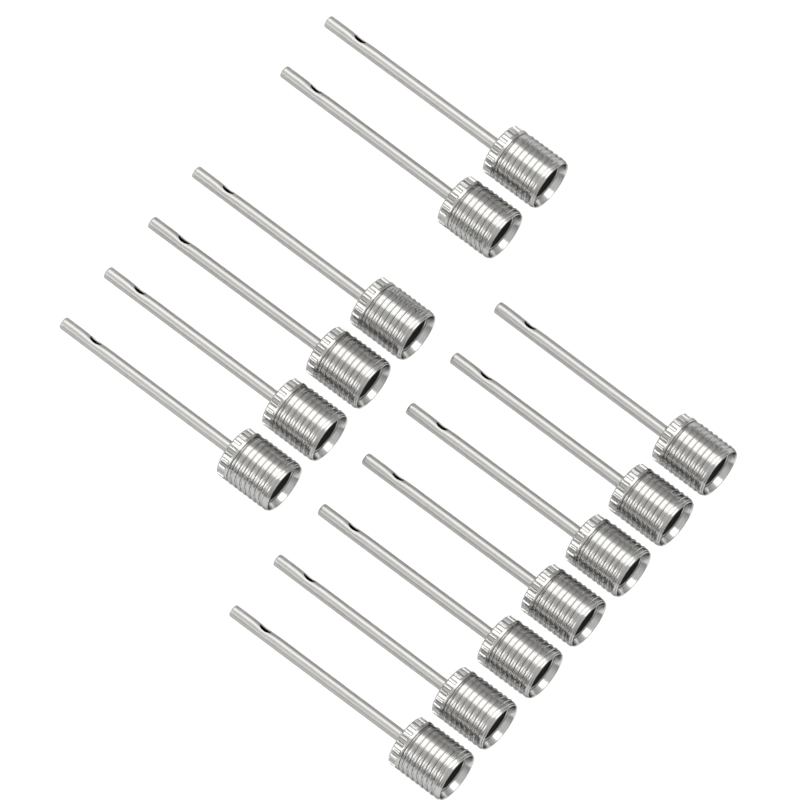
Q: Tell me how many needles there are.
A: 13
